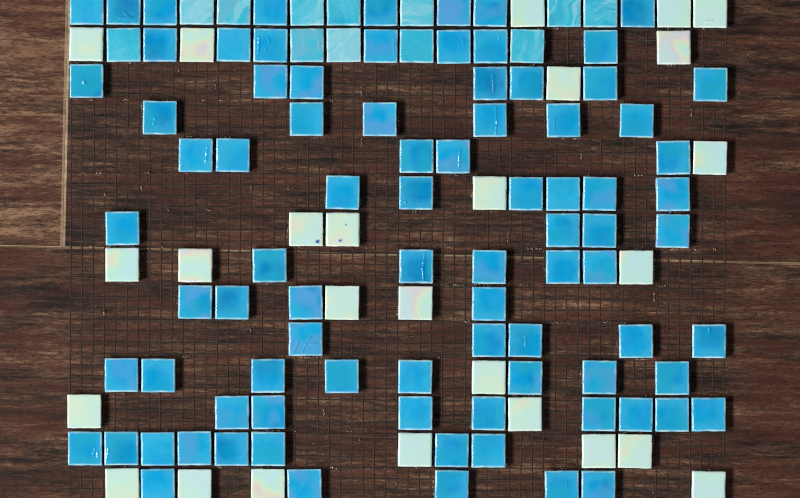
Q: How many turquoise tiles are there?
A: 12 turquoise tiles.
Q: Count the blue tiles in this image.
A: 86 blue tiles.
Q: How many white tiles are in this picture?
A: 26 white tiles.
